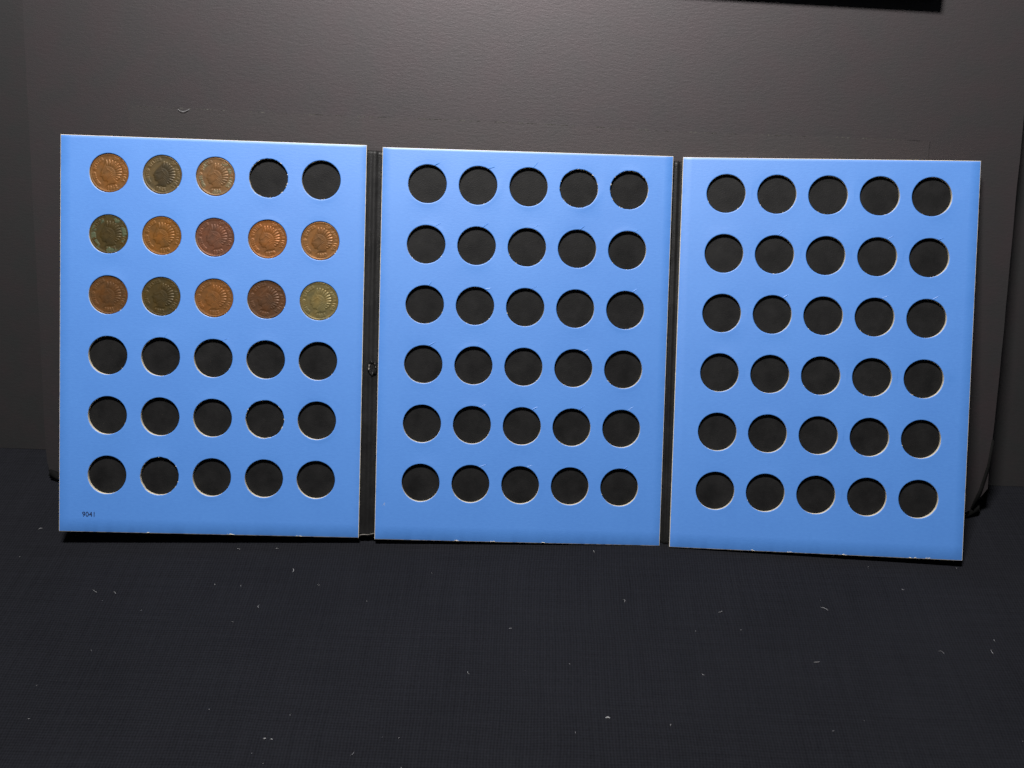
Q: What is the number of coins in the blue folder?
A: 13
